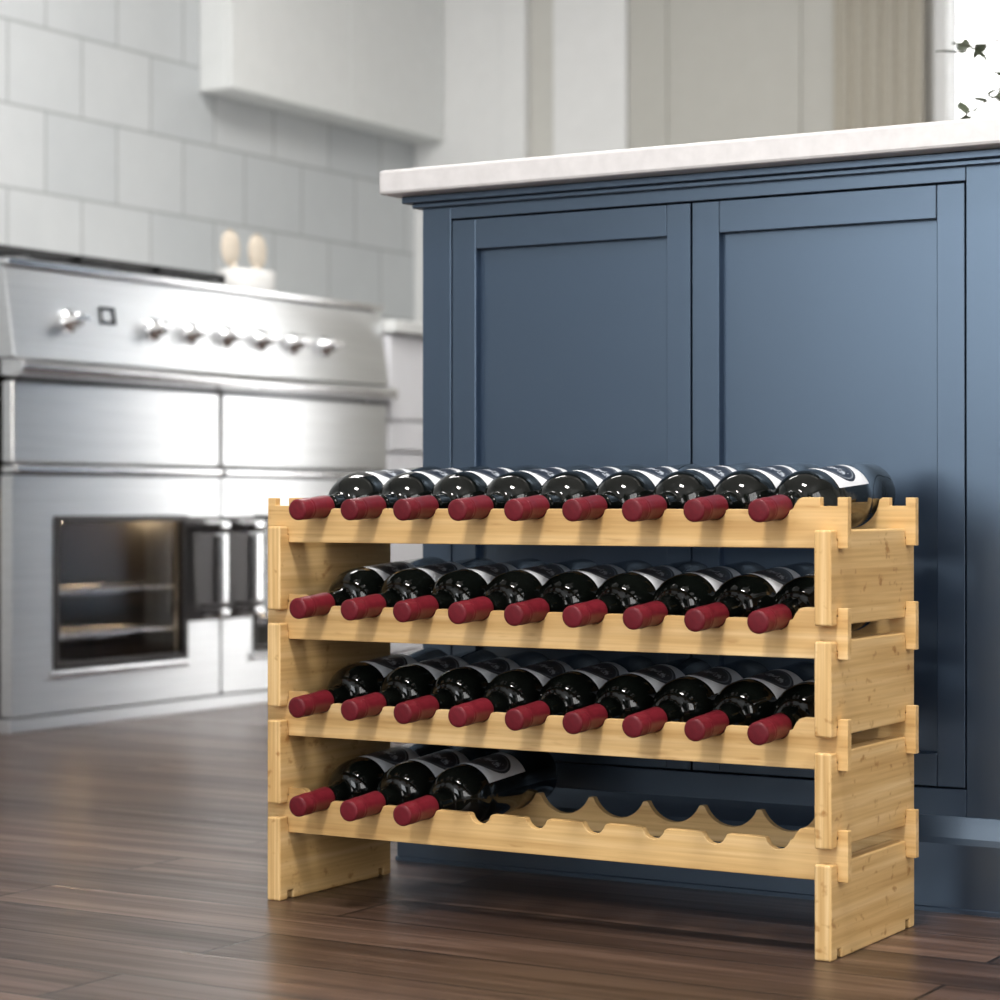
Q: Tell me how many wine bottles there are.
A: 30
